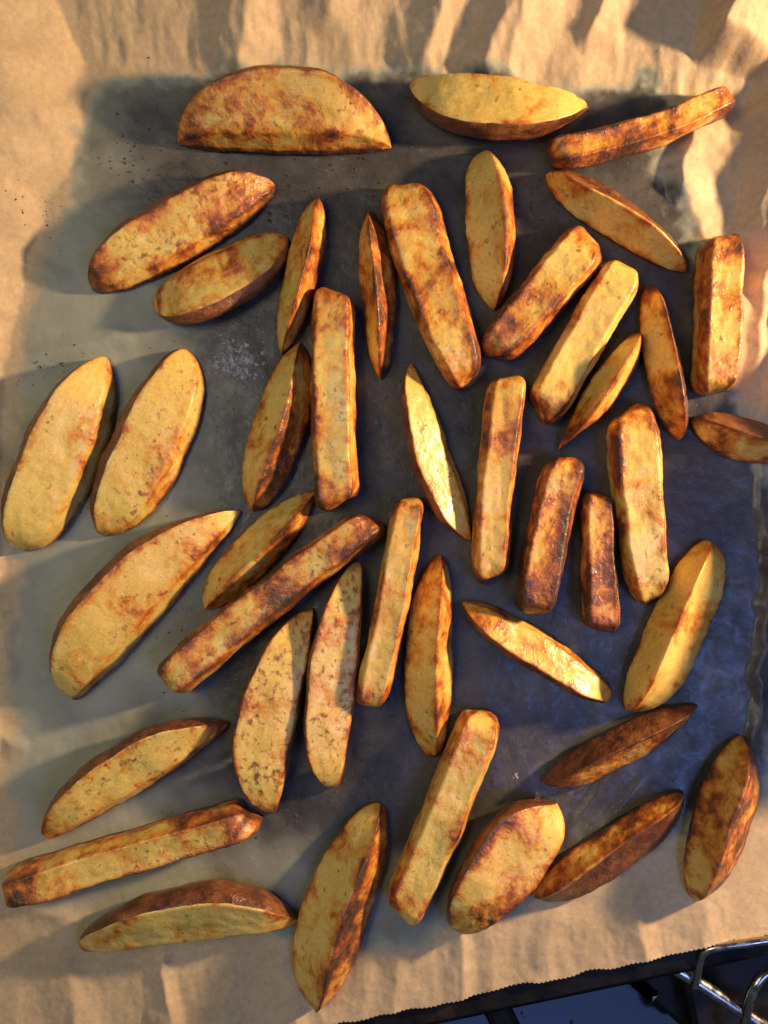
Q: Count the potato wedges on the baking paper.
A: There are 43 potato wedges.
